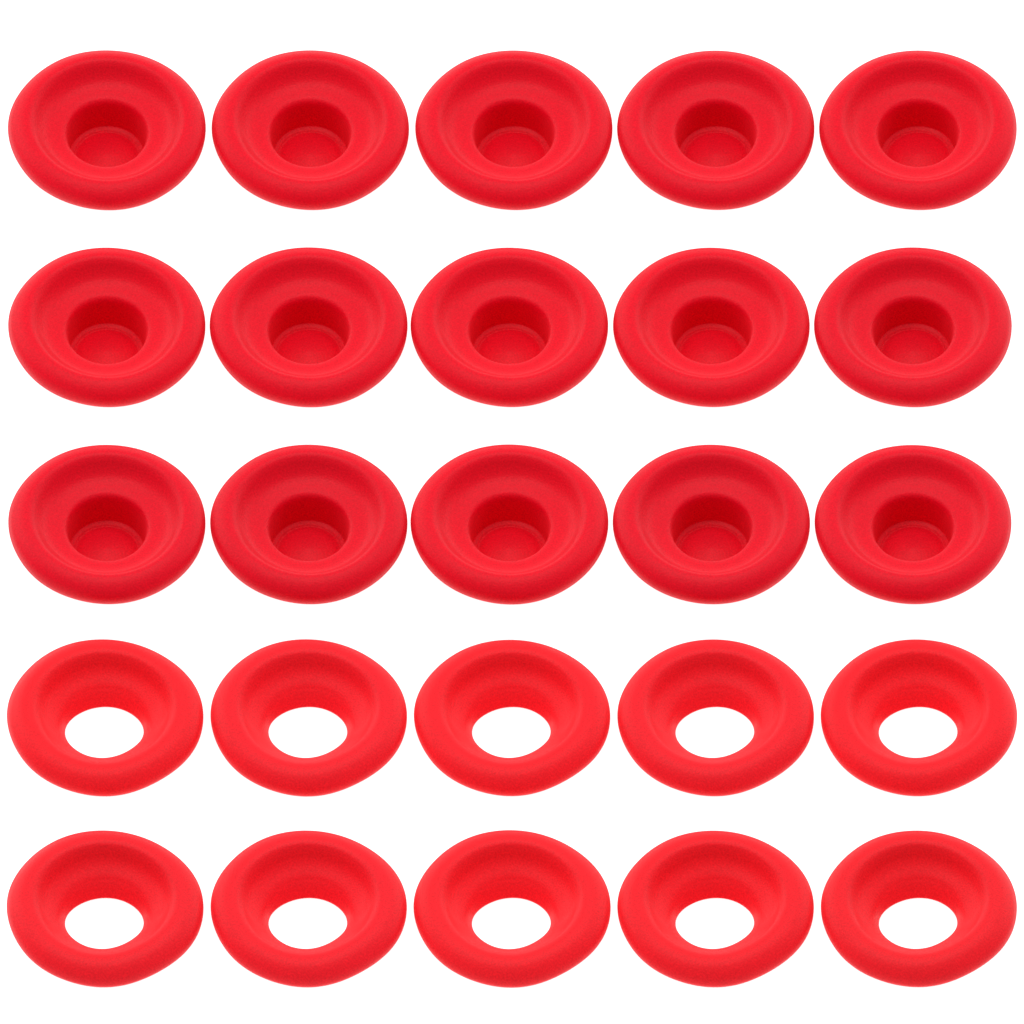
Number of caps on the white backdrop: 15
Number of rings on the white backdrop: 10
